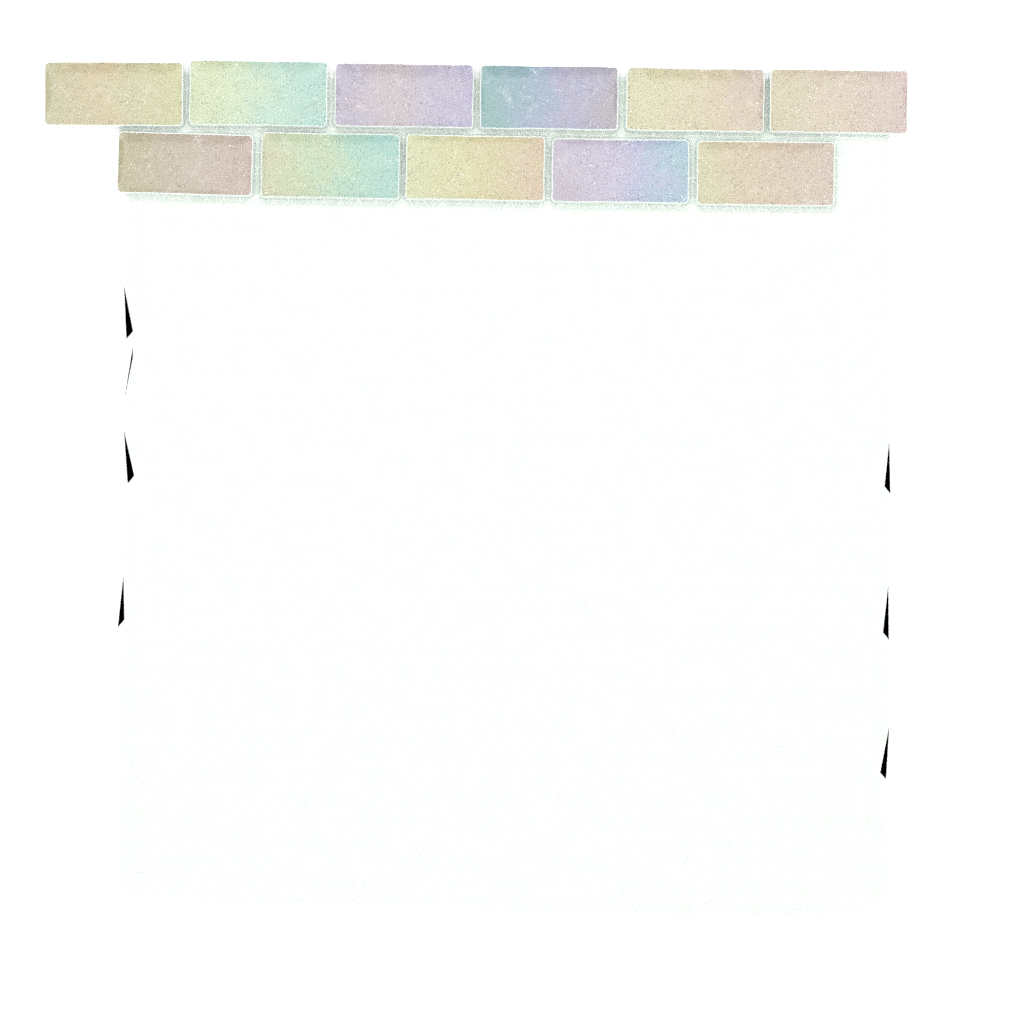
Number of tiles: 11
